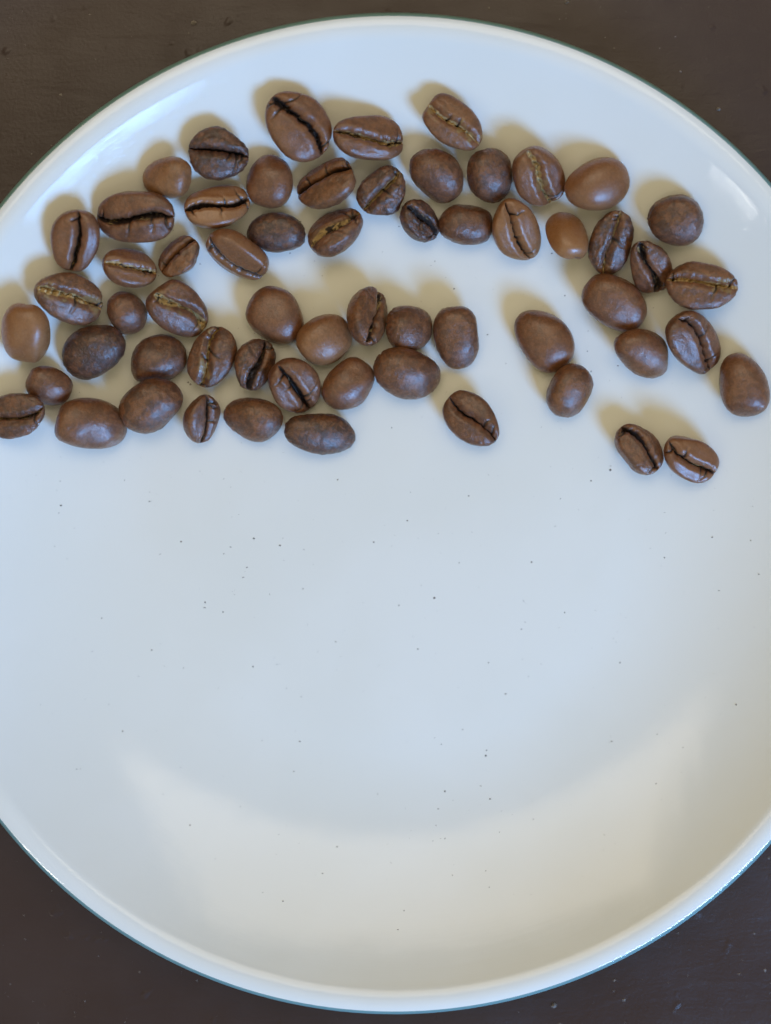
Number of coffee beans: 60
